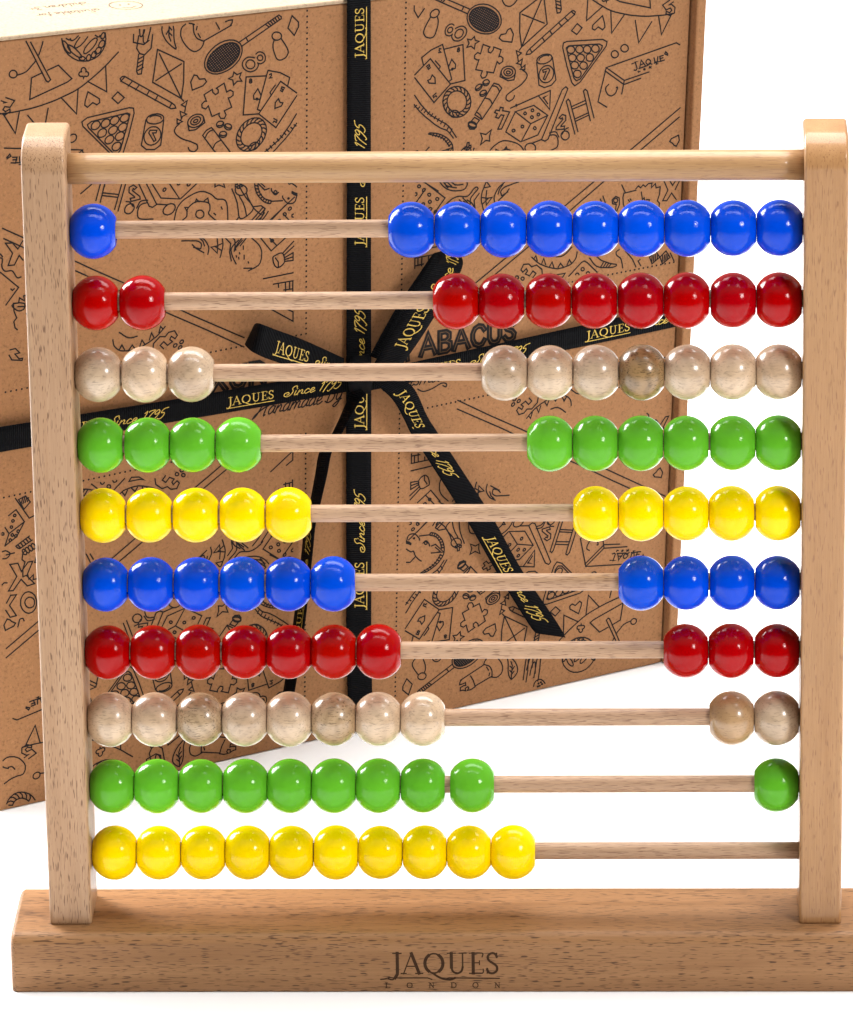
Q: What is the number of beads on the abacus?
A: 100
